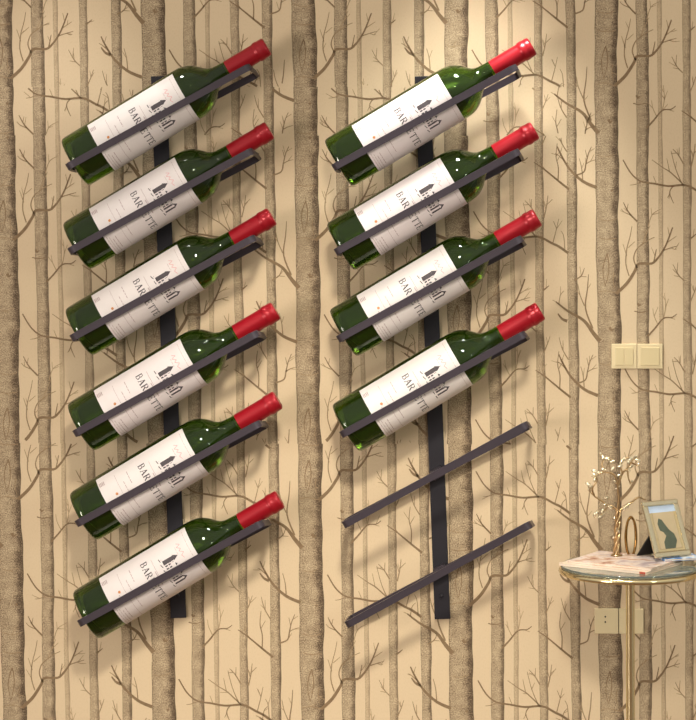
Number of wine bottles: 10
